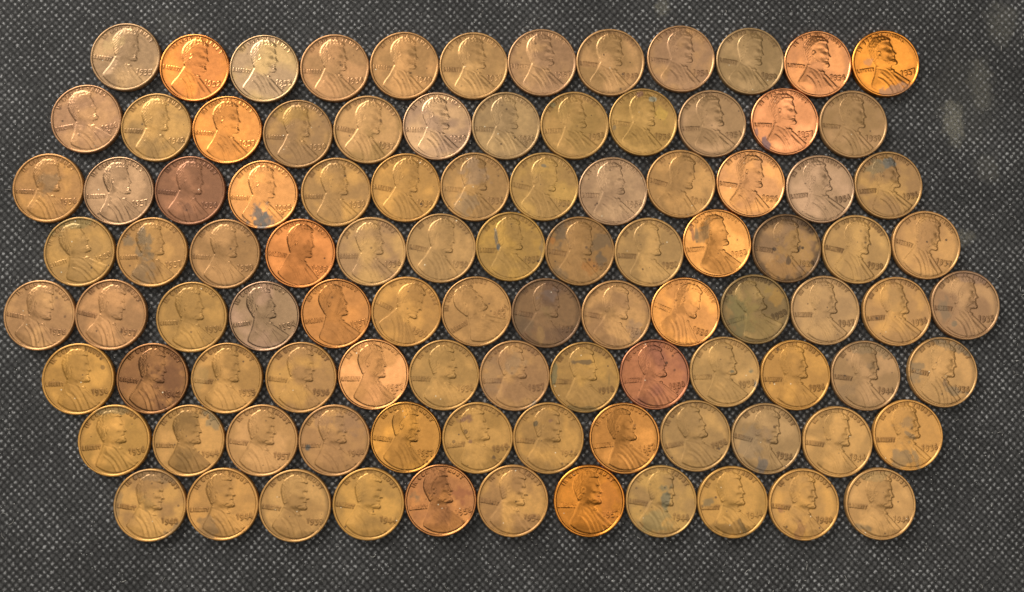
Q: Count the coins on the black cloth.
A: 100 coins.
